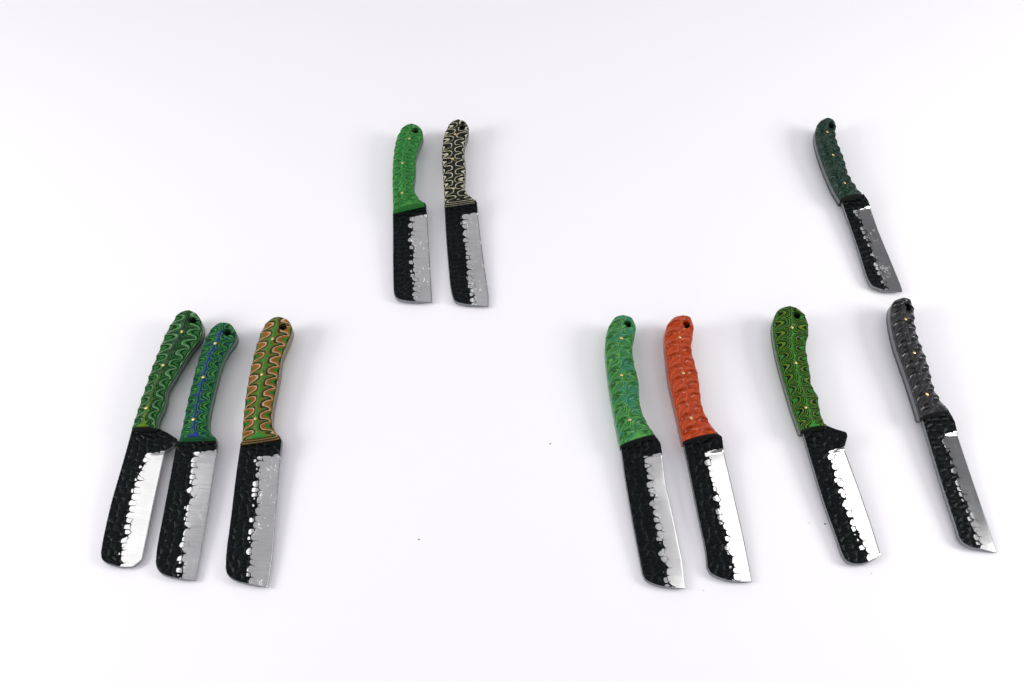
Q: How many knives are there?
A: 10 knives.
